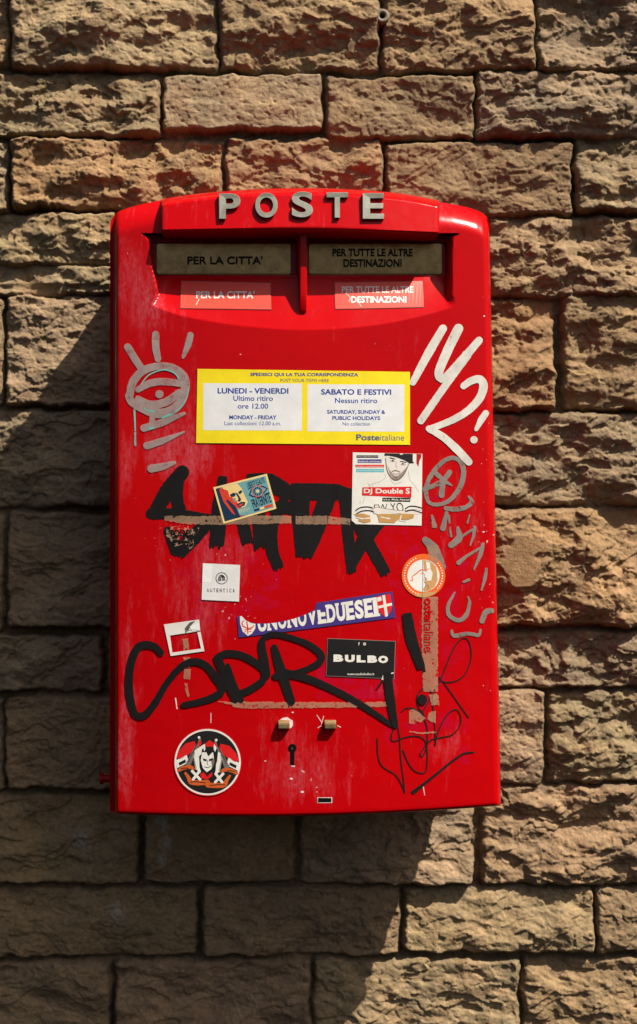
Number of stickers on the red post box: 11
